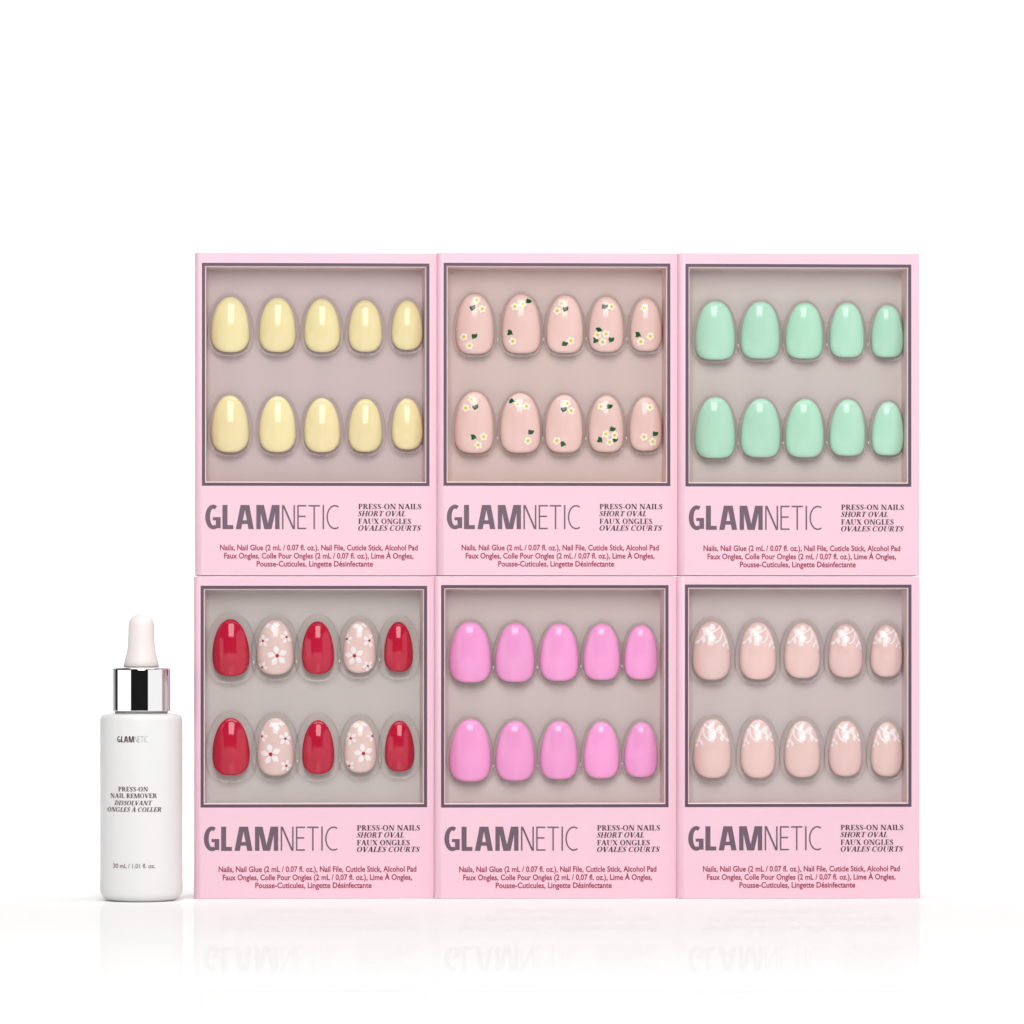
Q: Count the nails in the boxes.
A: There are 60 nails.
